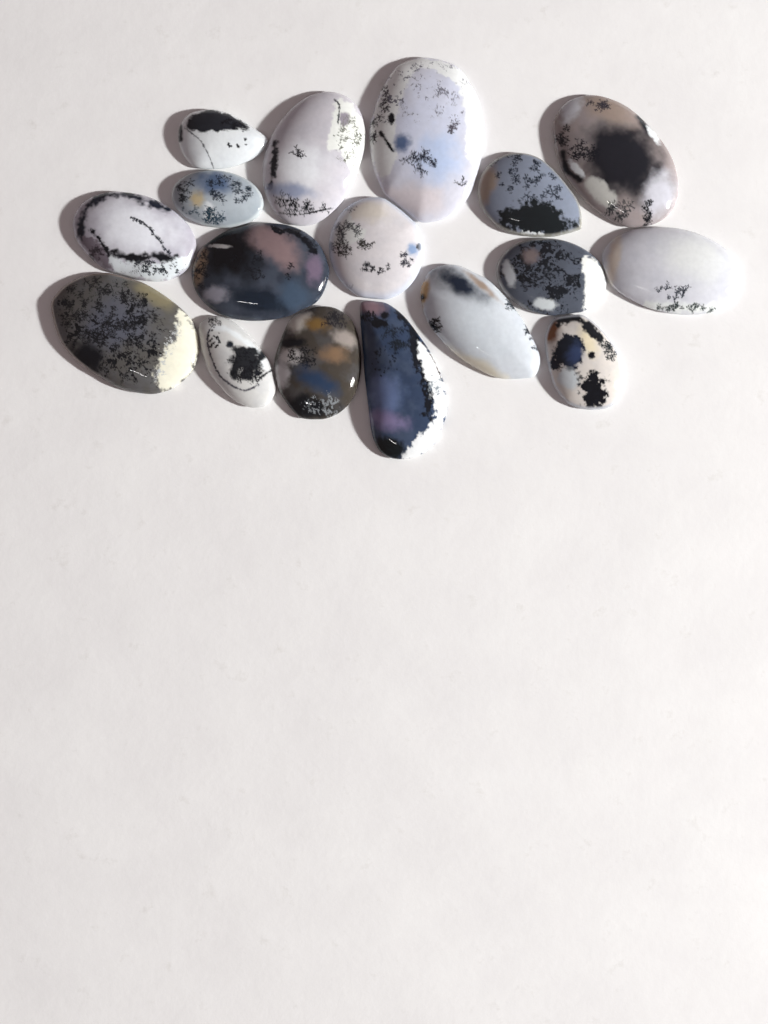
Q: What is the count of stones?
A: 17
